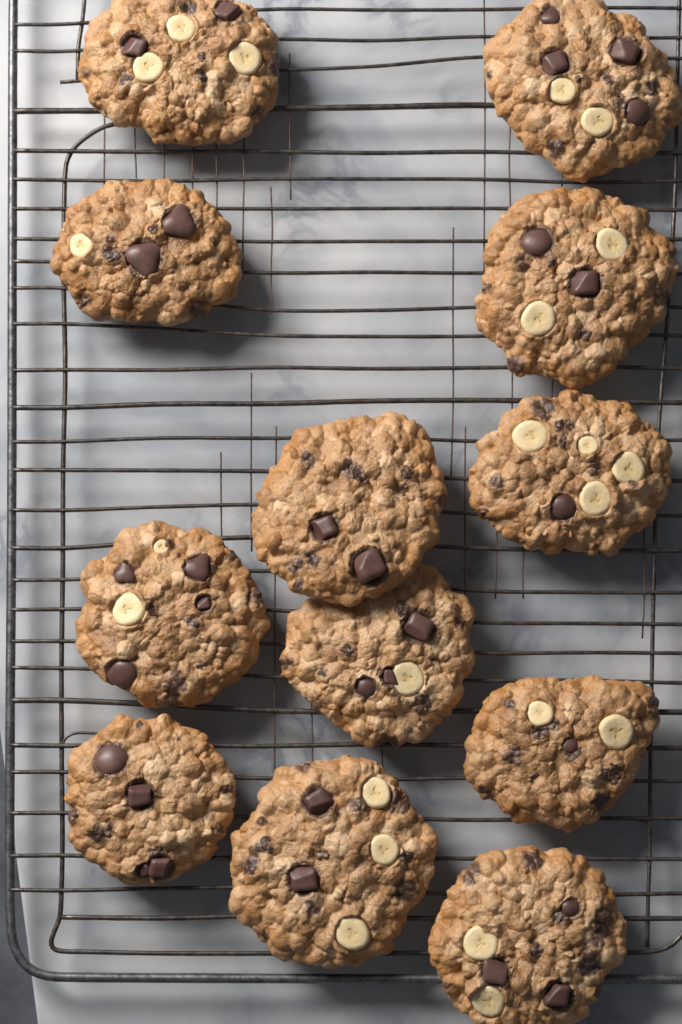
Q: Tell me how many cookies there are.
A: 12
